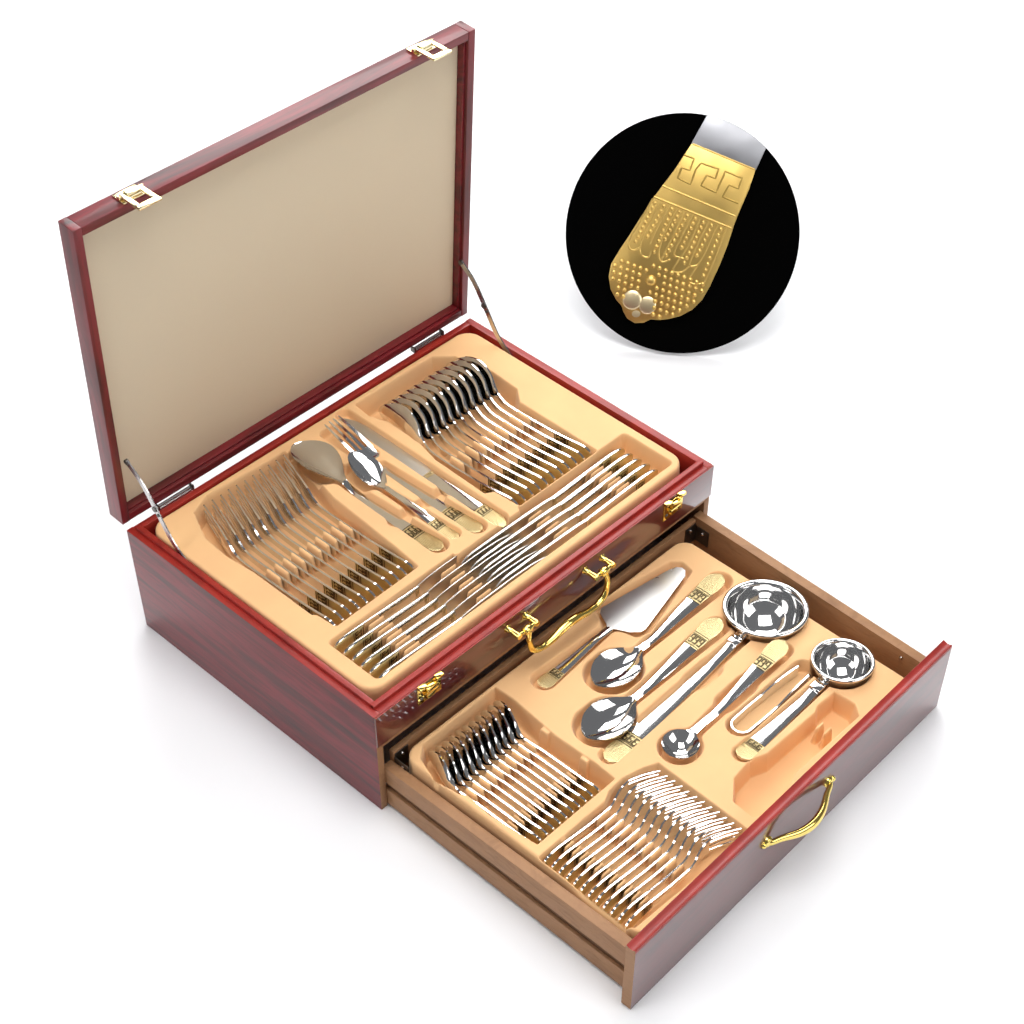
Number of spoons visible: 27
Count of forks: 24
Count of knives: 12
